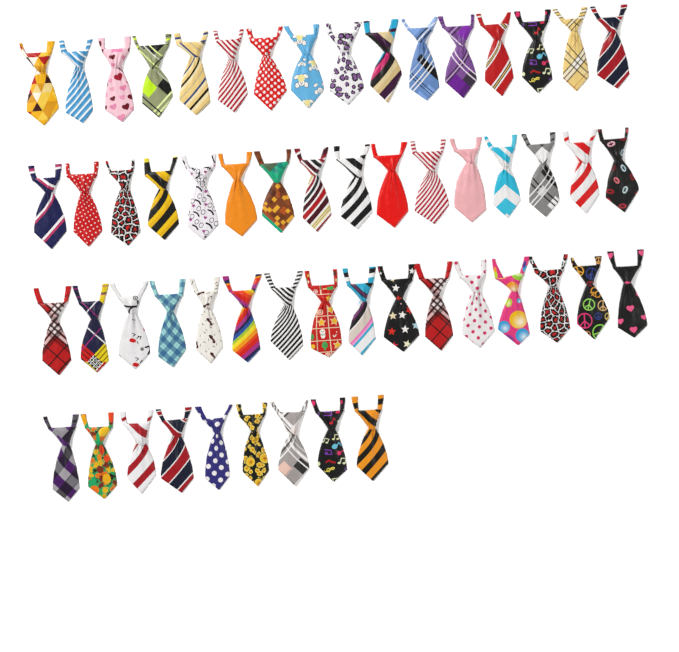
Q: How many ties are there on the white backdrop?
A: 57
